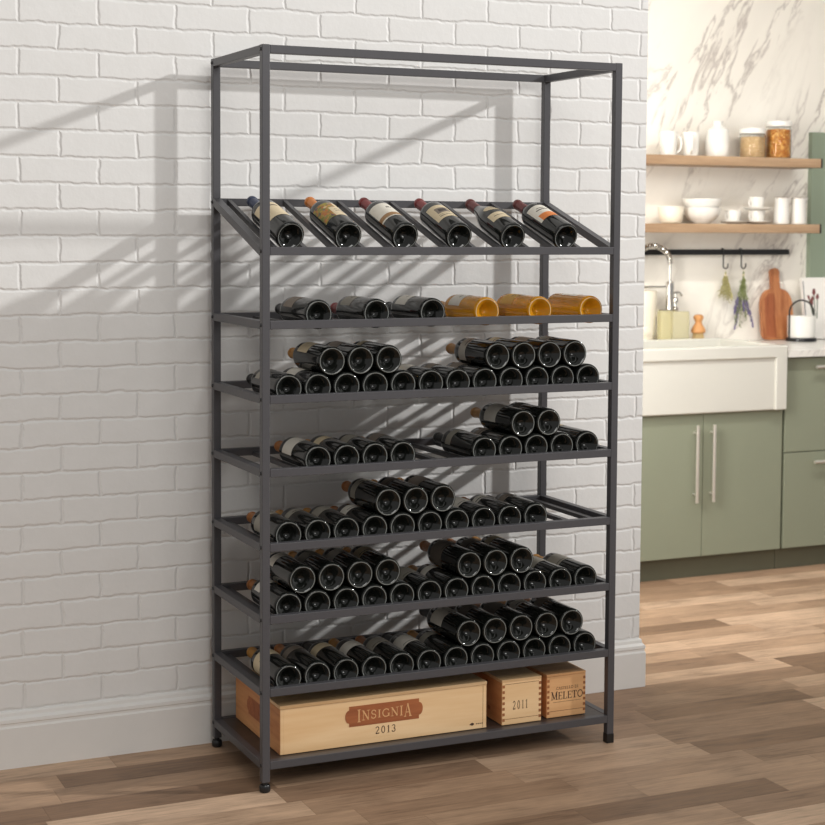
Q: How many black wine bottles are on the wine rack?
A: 88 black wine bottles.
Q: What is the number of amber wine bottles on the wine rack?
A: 3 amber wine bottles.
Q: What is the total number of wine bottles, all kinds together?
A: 91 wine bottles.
